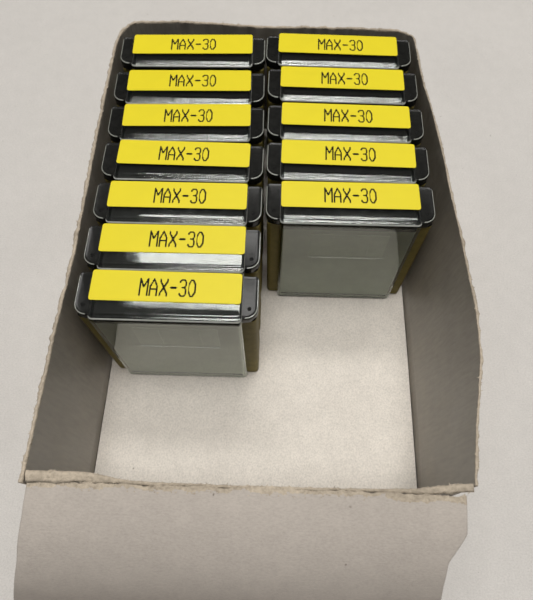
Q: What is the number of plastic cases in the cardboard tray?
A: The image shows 12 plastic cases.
